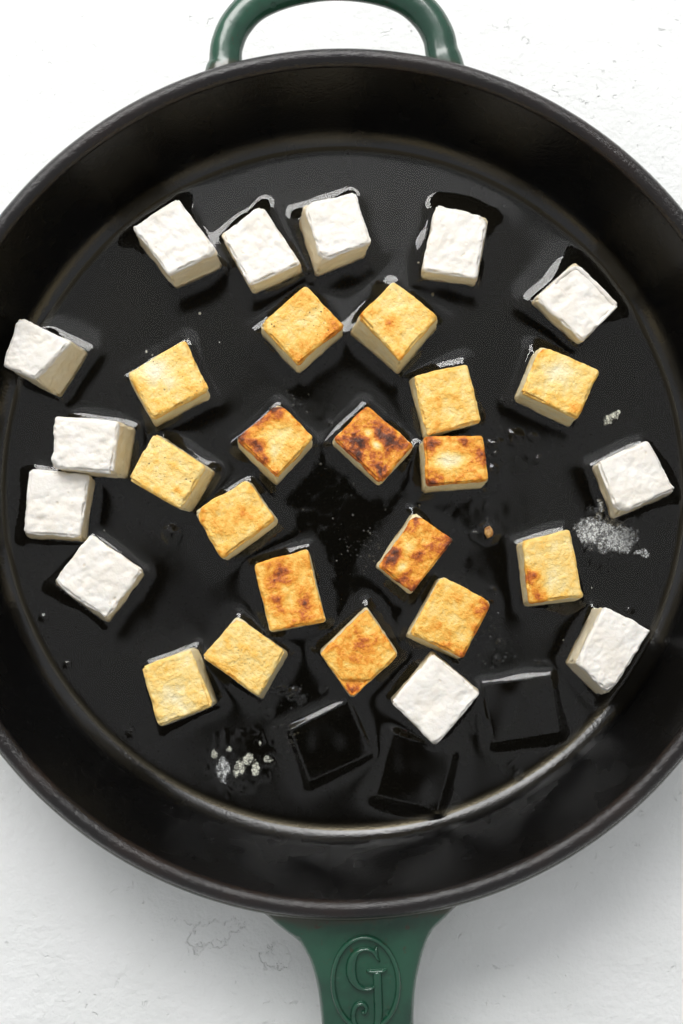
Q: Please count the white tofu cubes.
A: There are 12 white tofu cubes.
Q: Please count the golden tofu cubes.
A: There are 17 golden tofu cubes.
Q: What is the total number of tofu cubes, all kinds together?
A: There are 29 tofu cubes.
